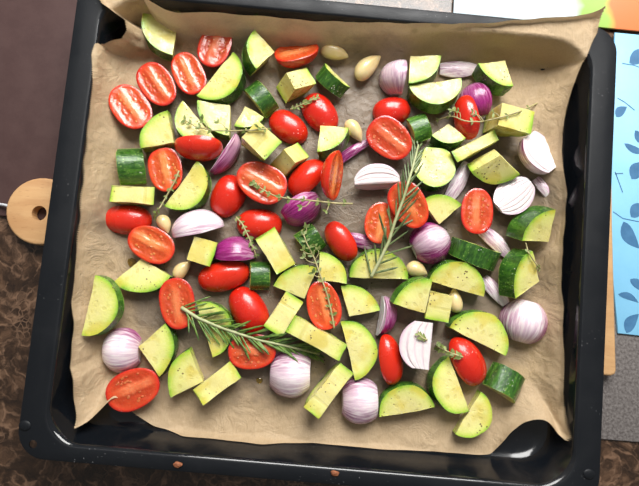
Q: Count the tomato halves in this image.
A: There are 31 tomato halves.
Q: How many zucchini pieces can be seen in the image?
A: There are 55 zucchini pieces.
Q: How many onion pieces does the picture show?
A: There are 23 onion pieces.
